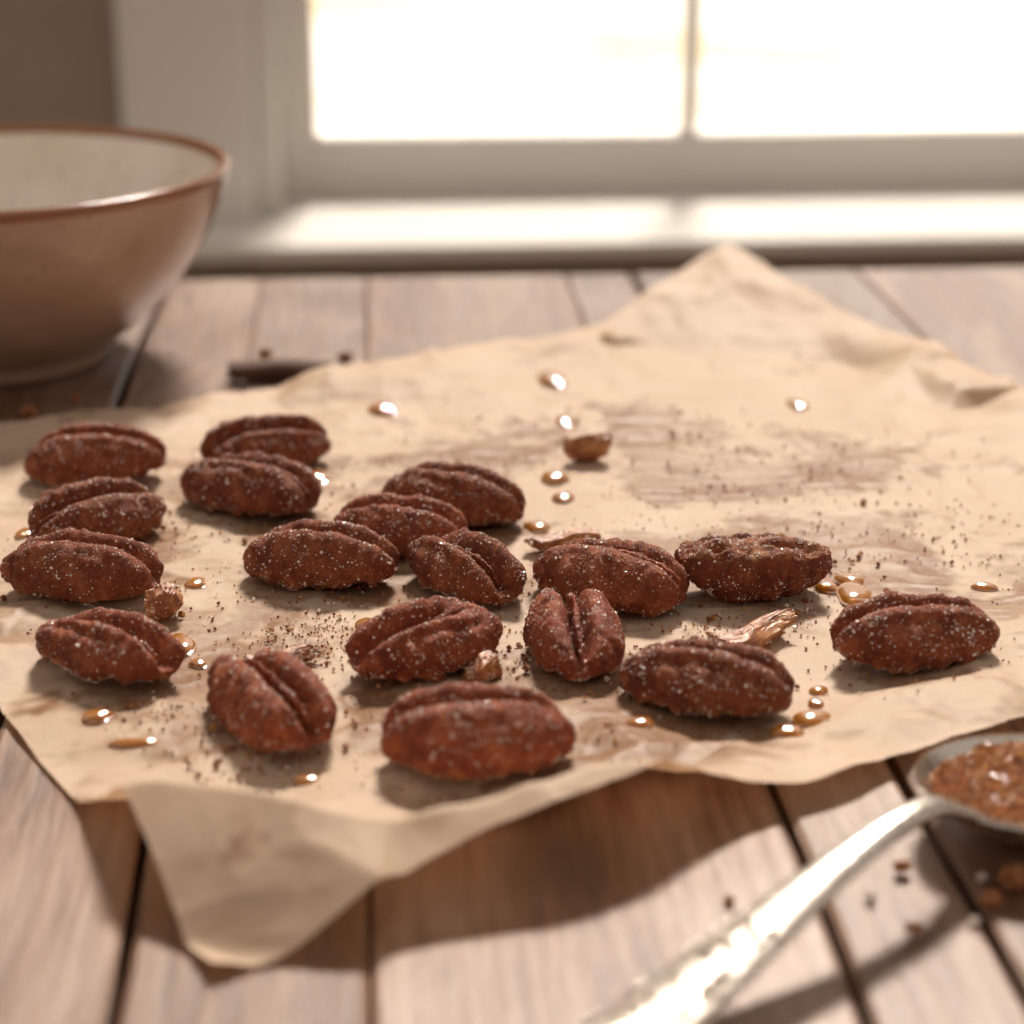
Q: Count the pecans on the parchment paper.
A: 18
